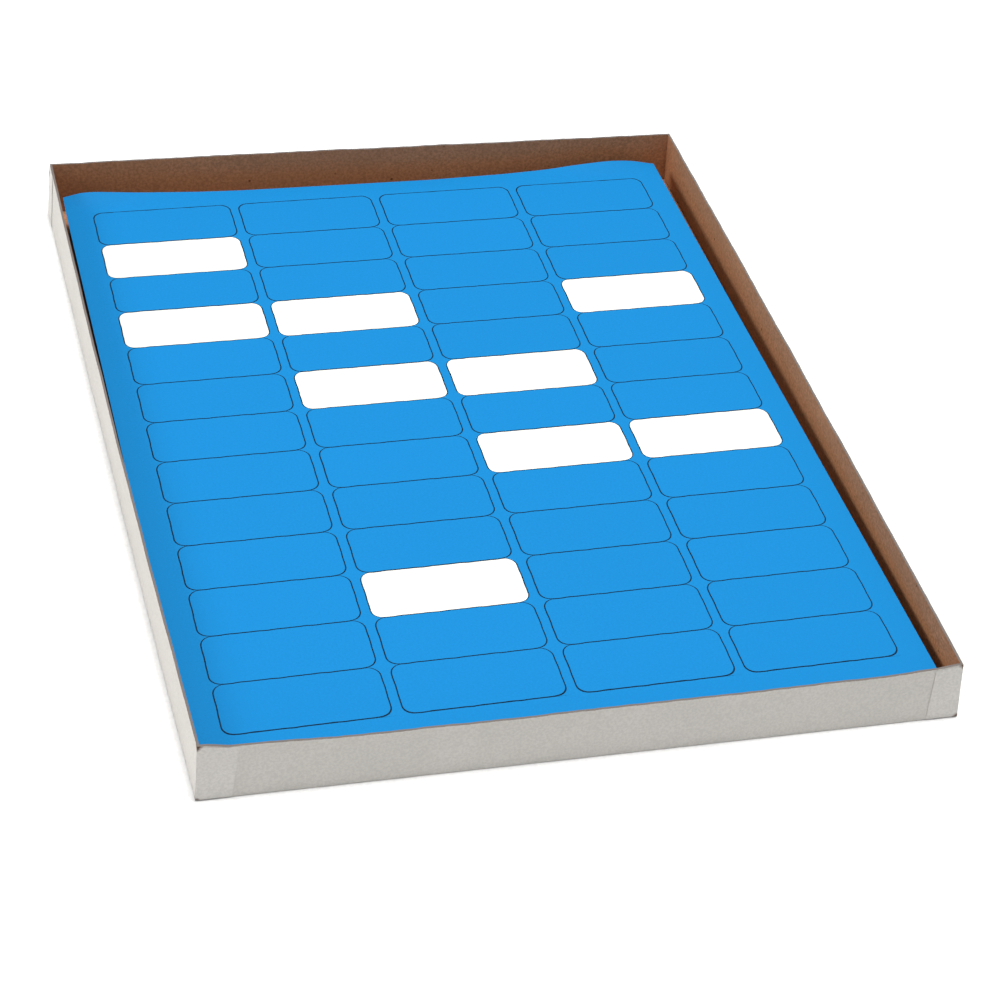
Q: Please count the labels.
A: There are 43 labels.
